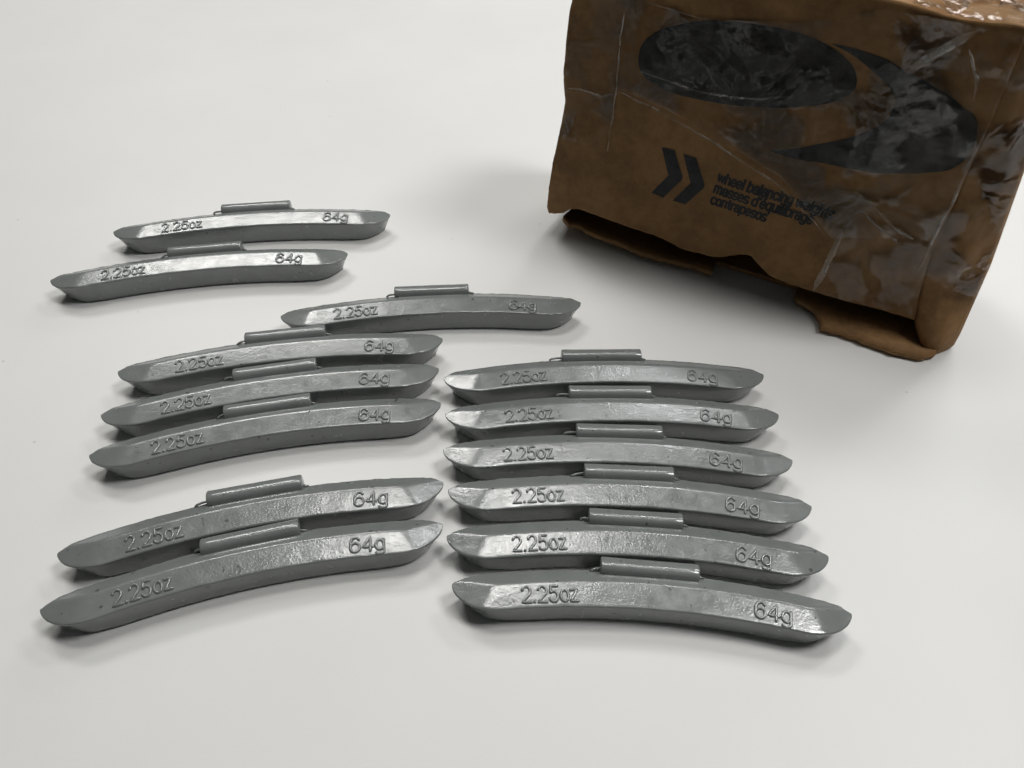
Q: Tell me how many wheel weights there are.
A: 14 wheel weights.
